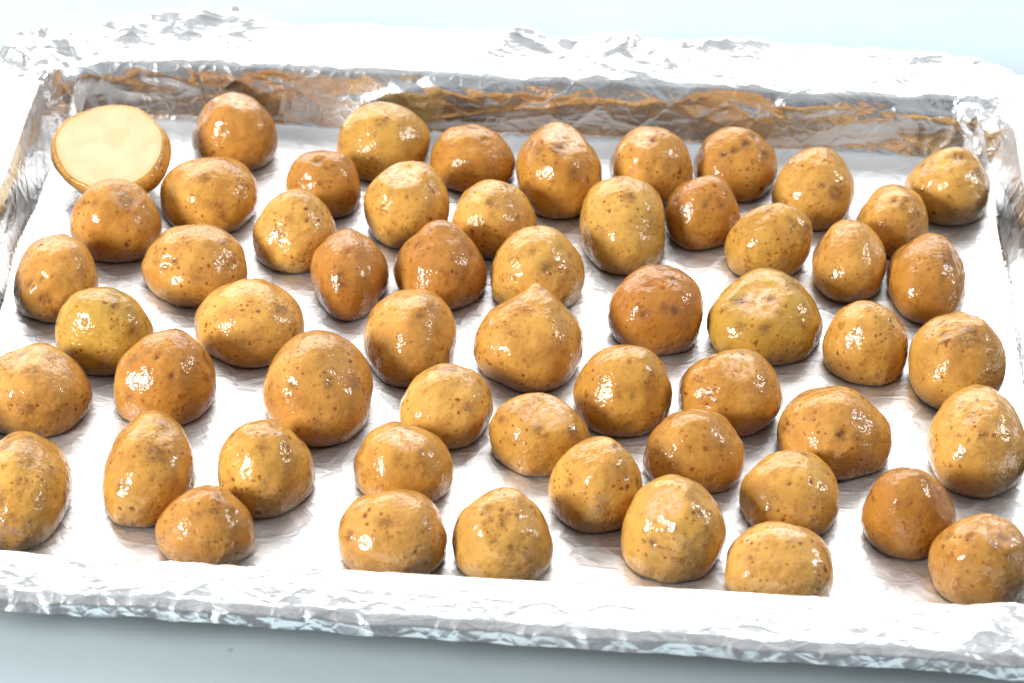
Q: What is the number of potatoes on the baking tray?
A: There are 57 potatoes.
